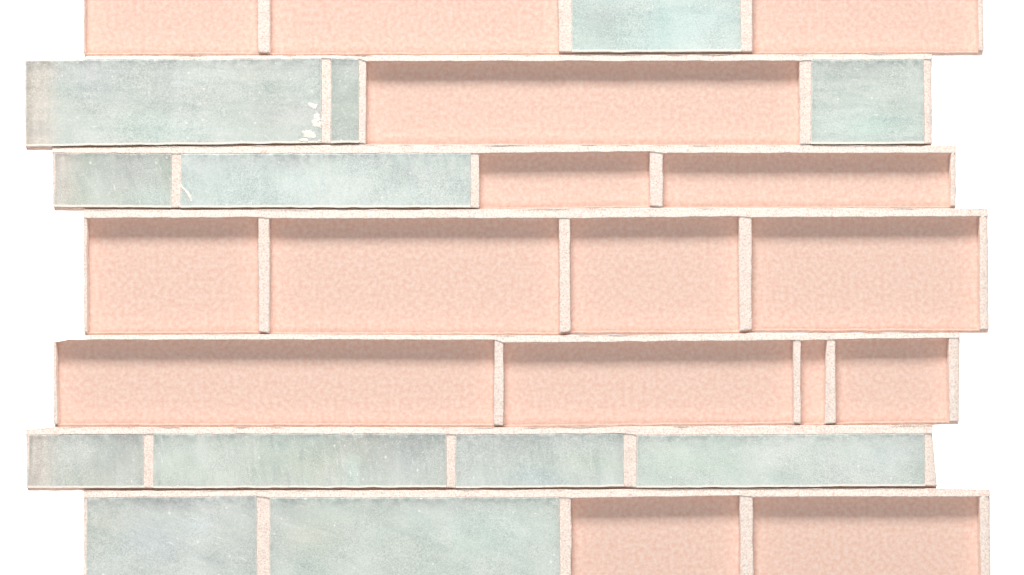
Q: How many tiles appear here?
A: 12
